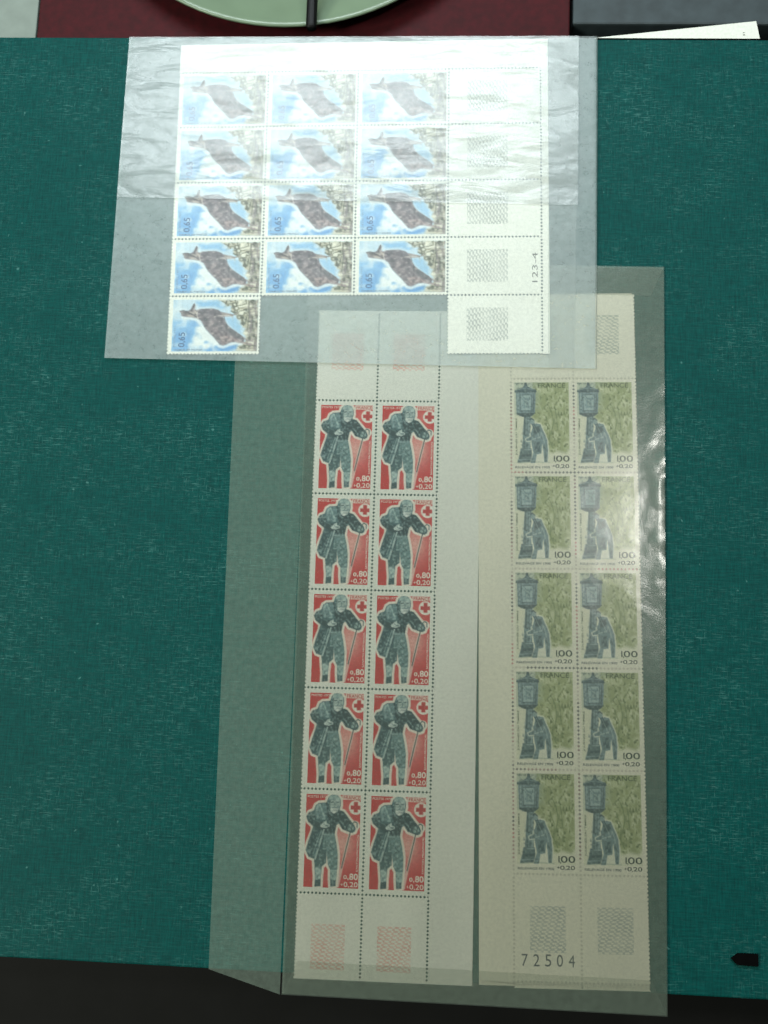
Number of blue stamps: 13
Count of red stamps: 10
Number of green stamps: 10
